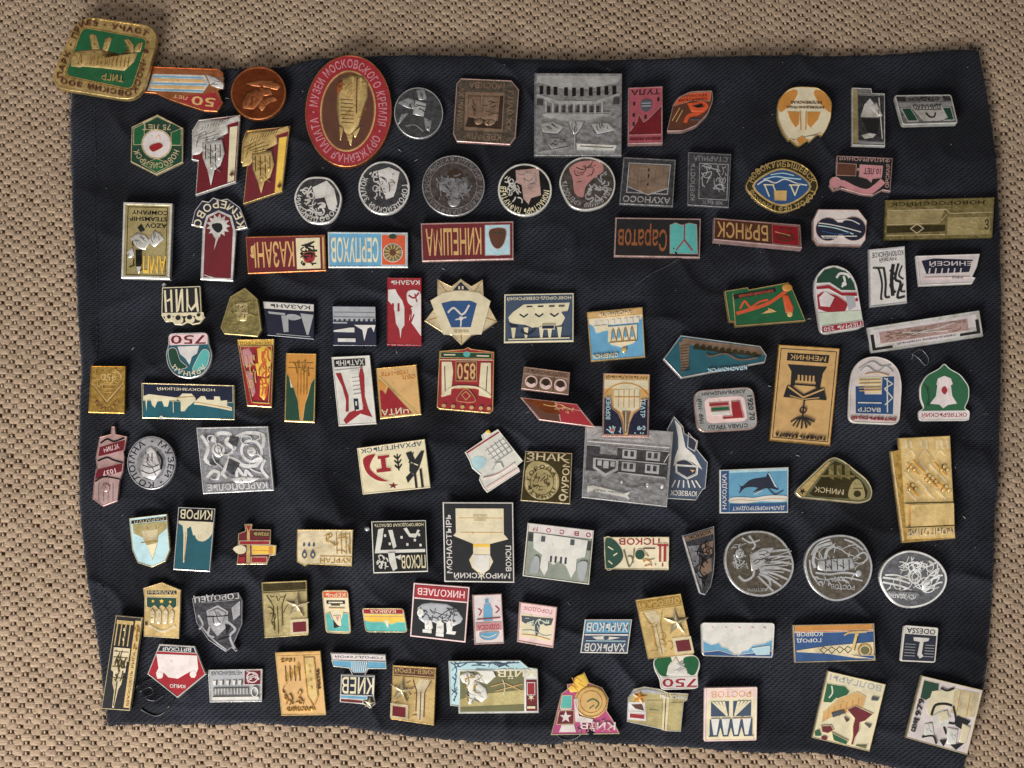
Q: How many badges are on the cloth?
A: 111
